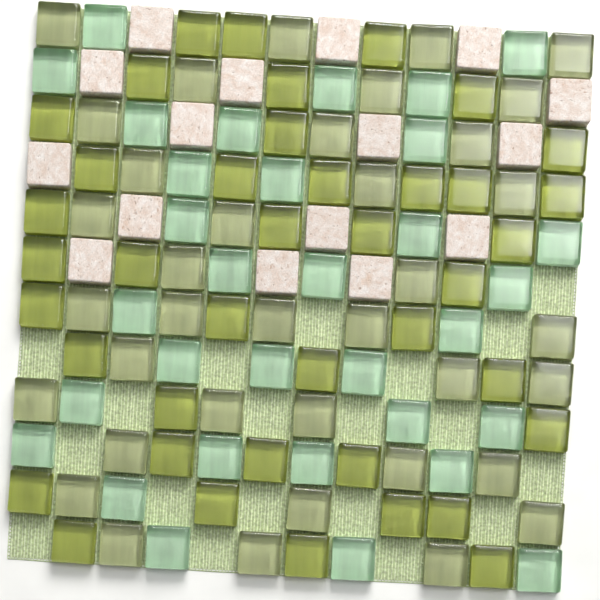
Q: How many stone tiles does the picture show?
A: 16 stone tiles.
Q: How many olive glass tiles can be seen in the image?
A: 40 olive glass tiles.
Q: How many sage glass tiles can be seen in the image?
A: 37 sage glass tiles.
